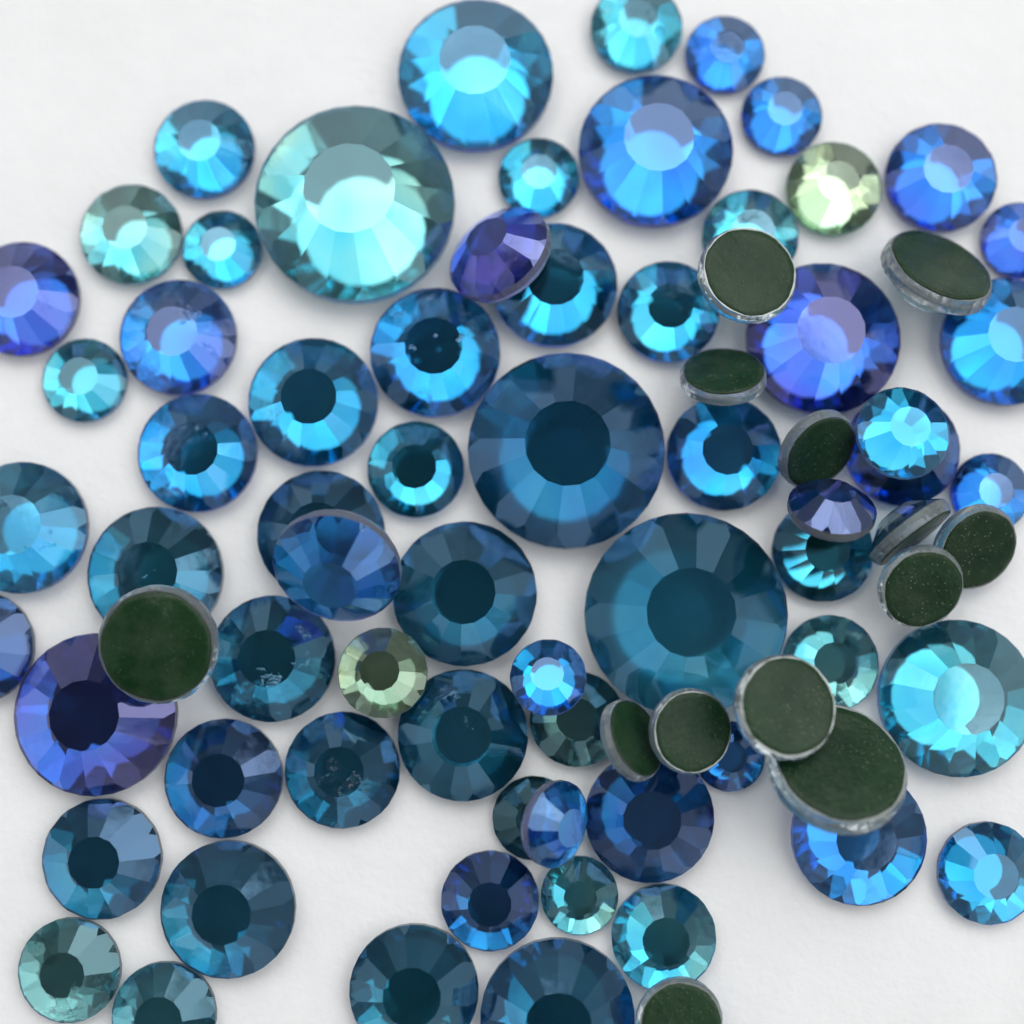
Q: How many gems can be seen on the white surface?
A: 78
